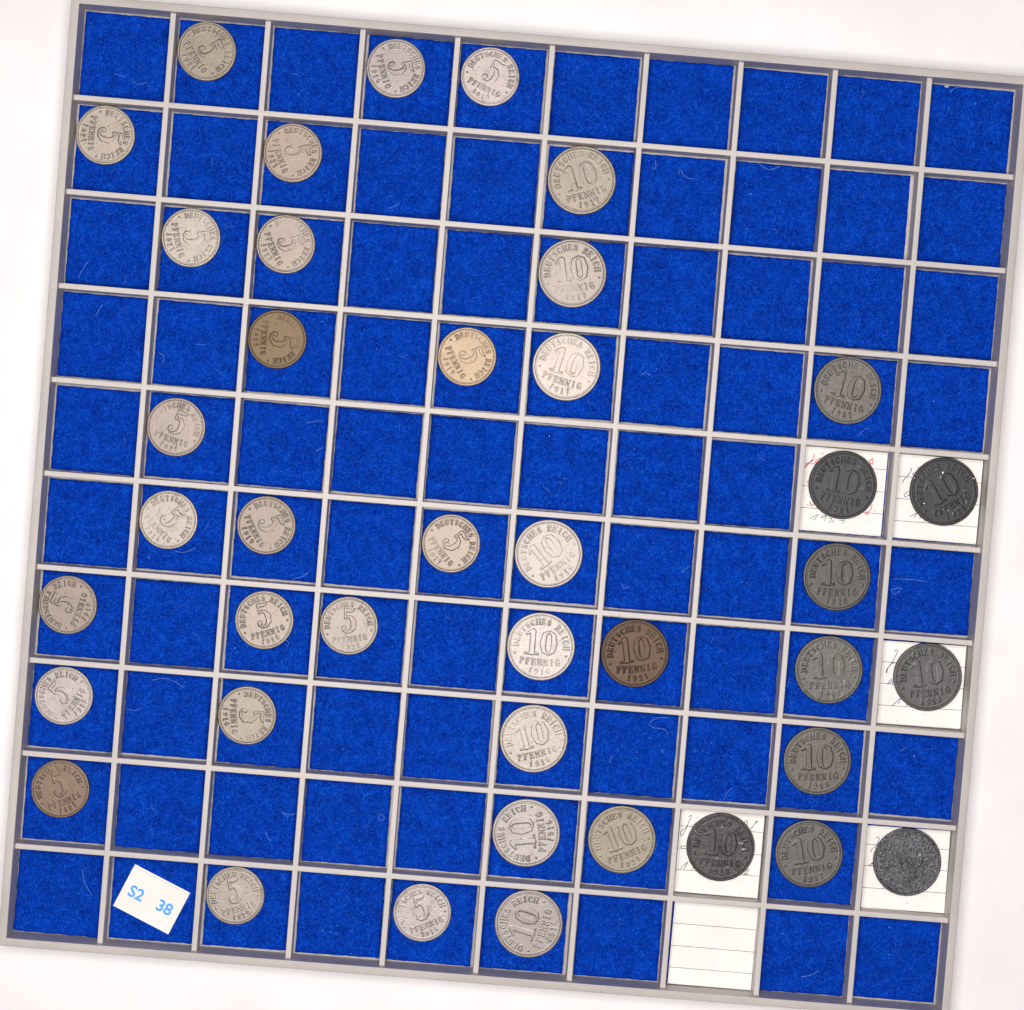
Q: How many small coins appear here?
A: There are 21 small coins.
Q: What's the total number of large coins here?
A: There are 20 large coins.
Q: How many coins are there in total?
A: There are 41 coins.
